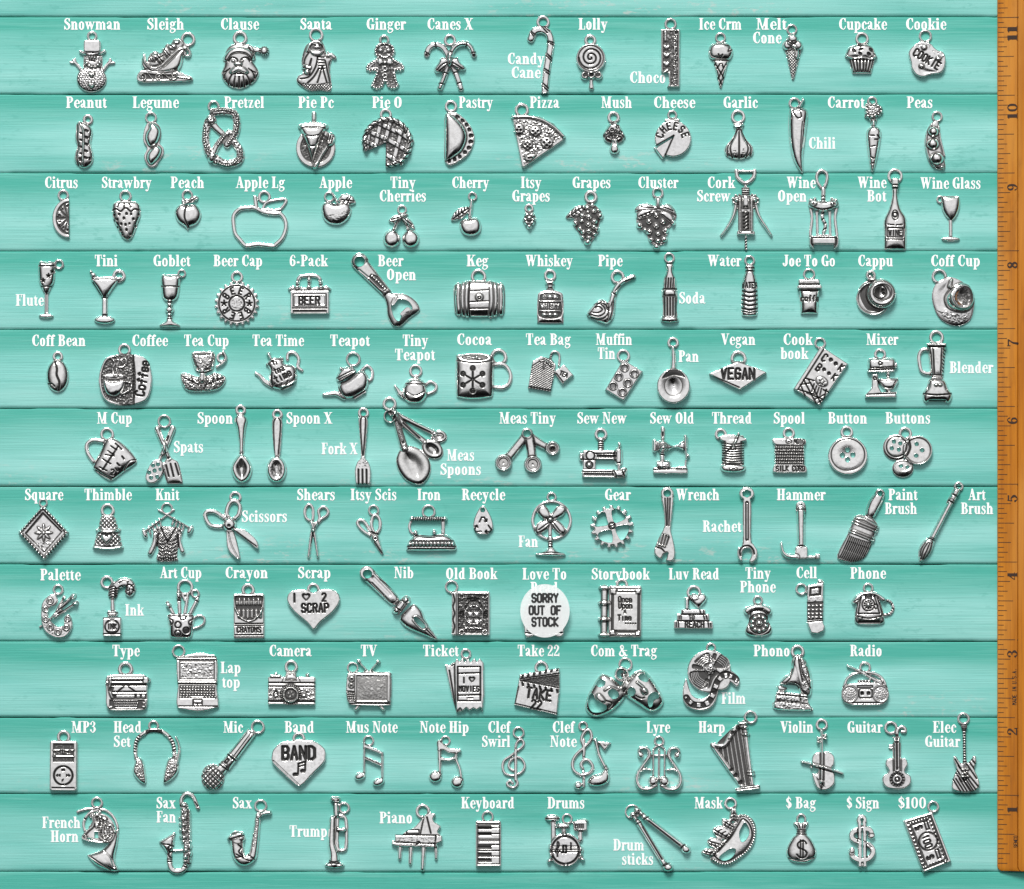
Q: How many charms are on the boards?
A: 144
